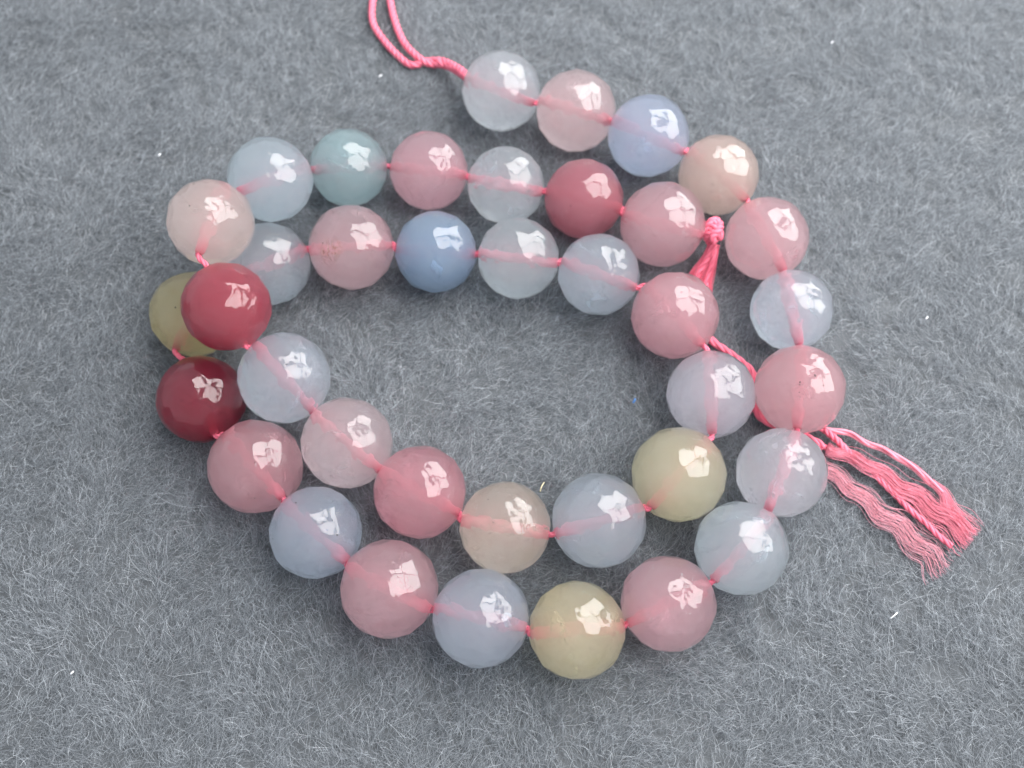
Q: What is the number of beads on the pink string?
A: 38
